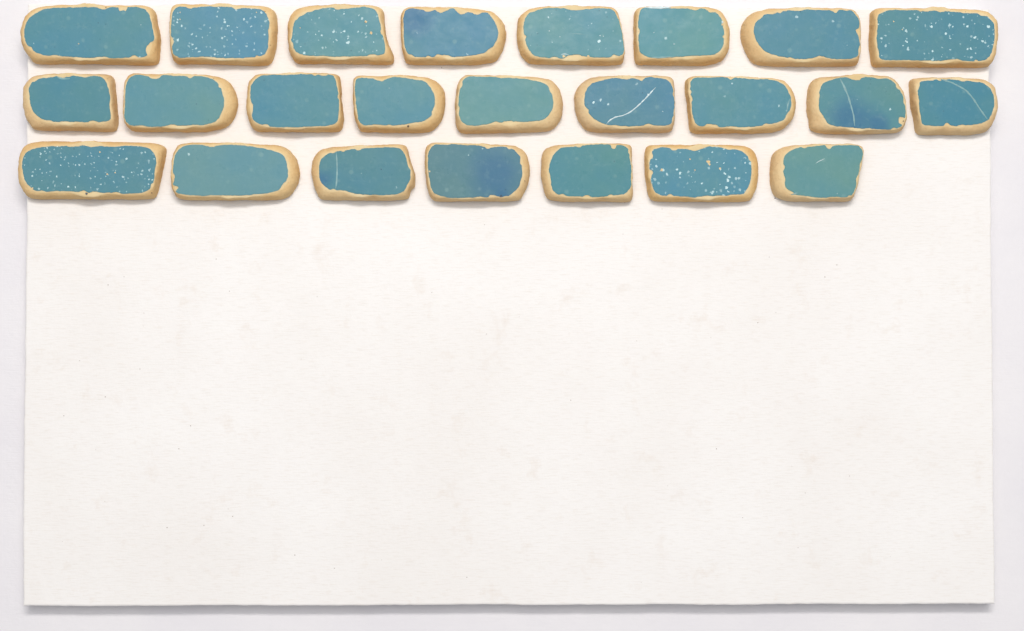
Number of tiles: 24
